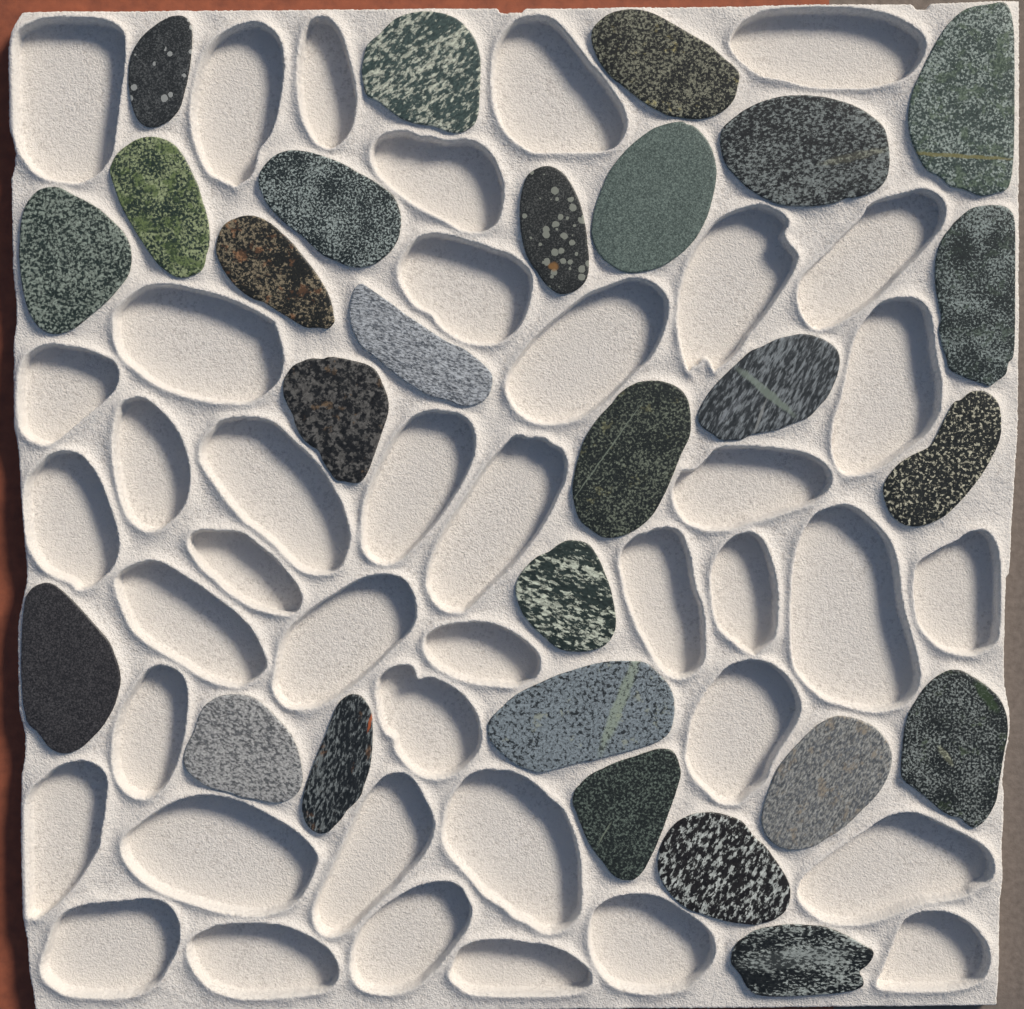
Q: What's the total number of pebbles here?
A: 27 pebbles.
